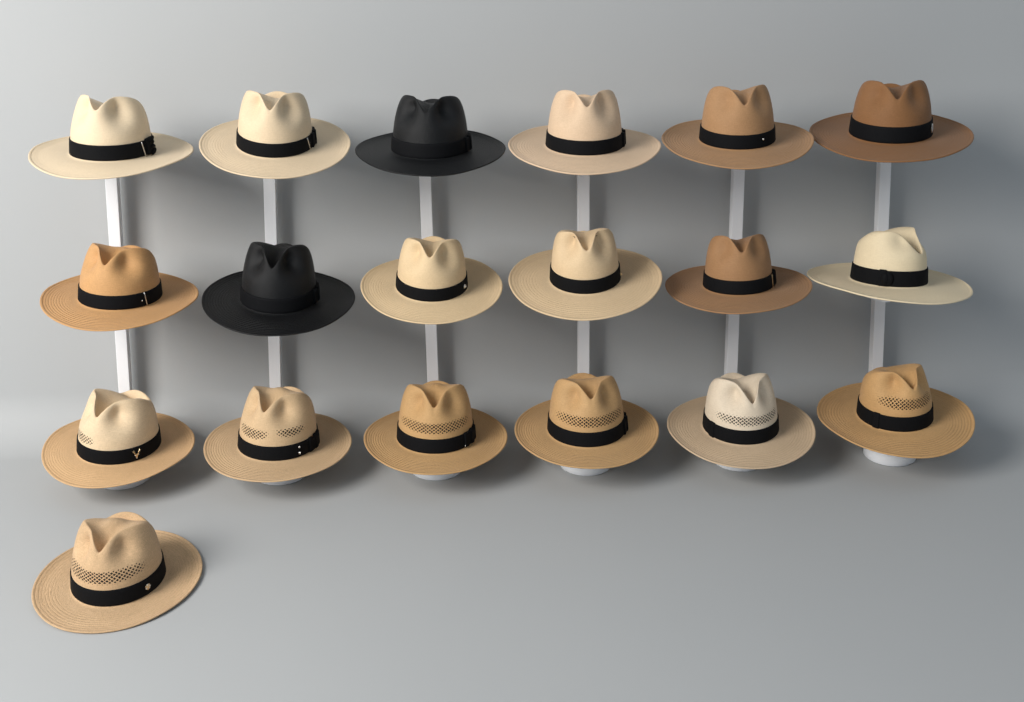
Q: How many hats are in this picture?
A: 19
